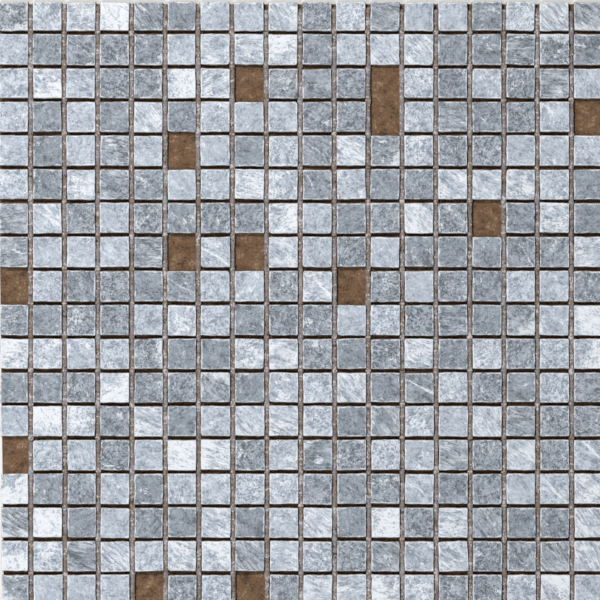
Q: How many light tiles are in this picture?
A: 161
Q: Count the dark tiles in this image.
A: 150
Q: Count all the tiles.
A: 311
